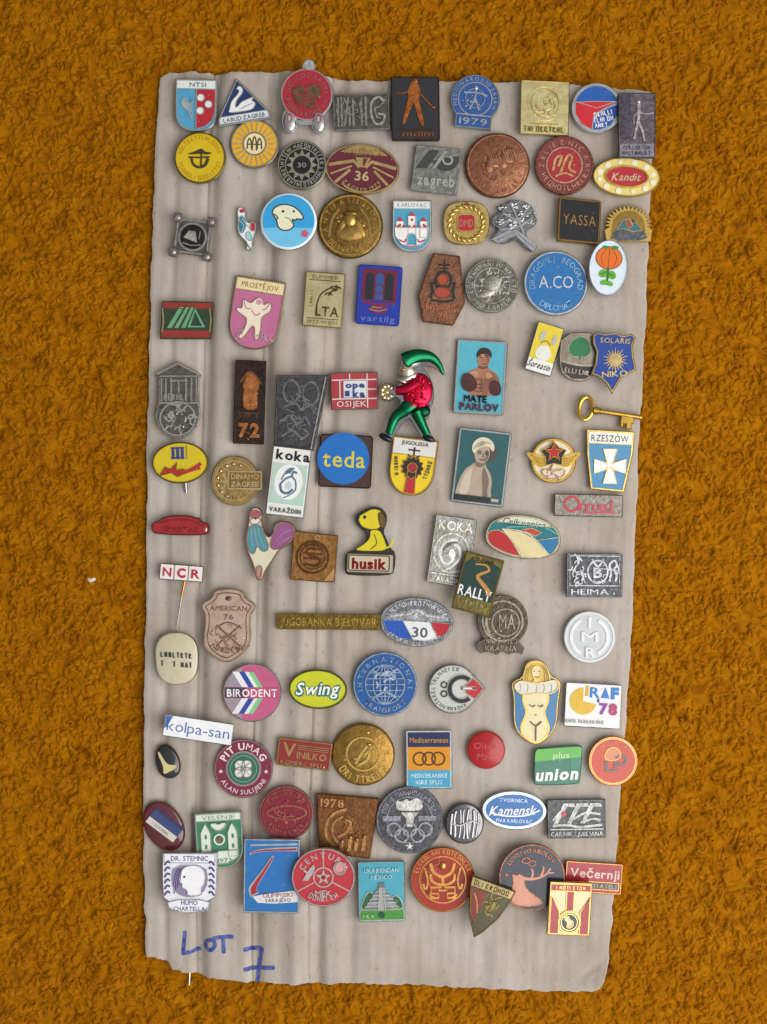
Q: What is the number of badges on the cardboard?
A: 100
